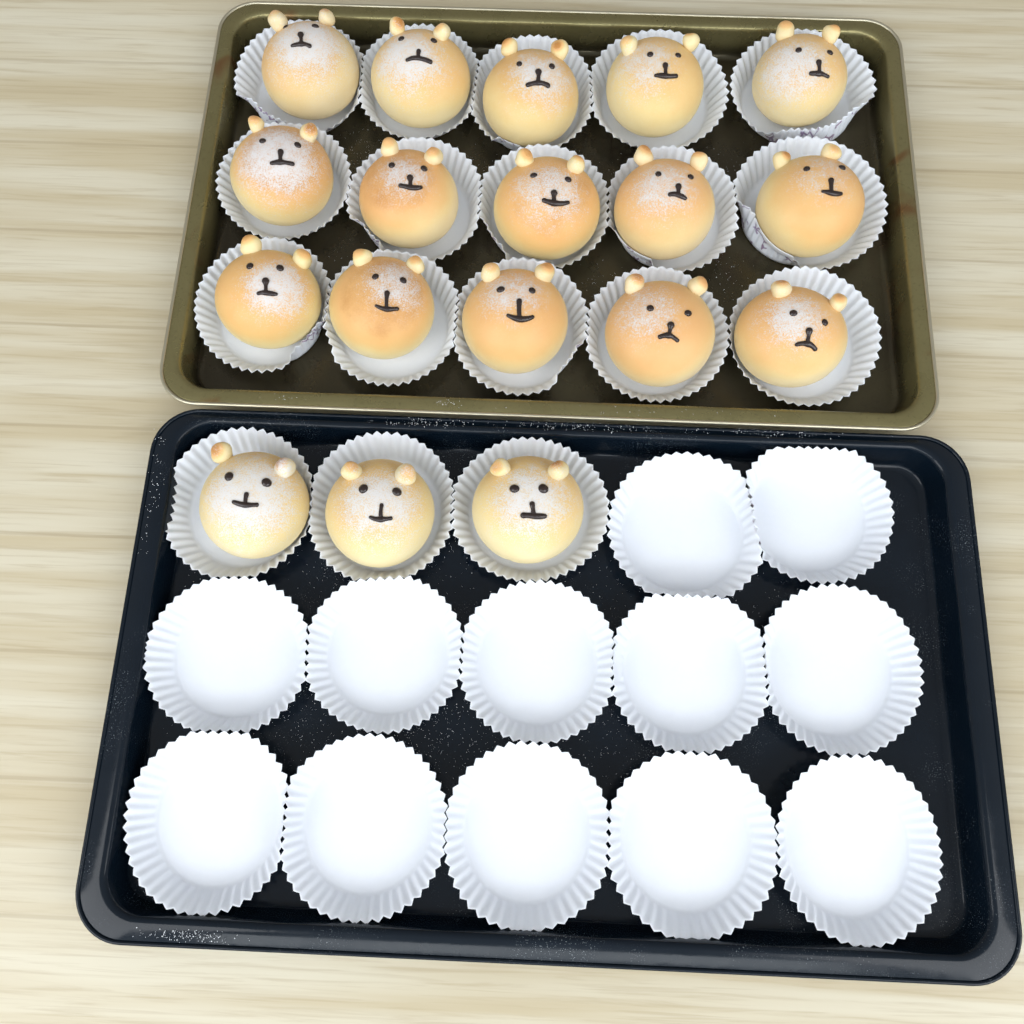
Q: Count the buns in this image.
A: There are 18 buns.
